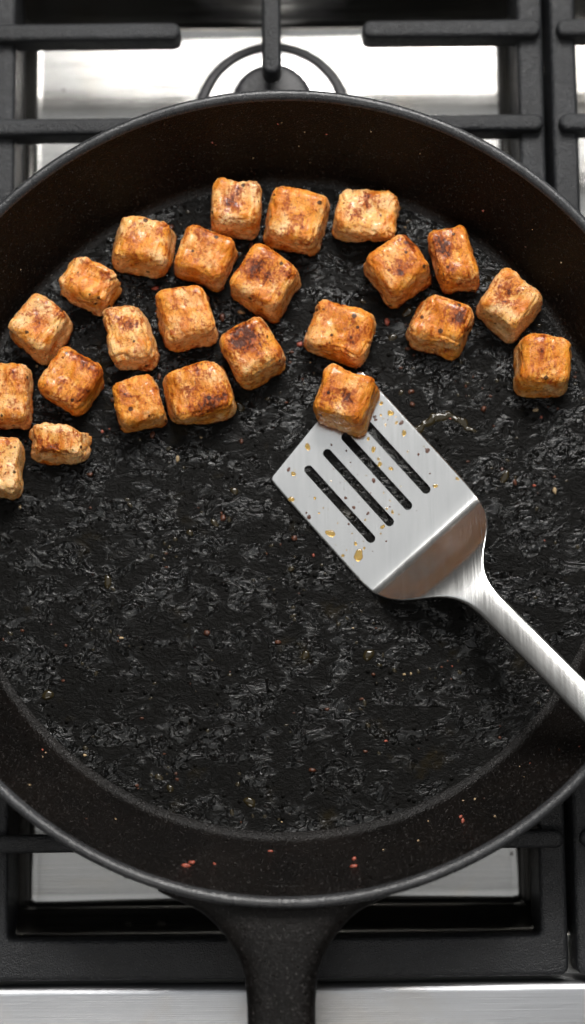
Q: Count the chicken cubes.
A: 24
